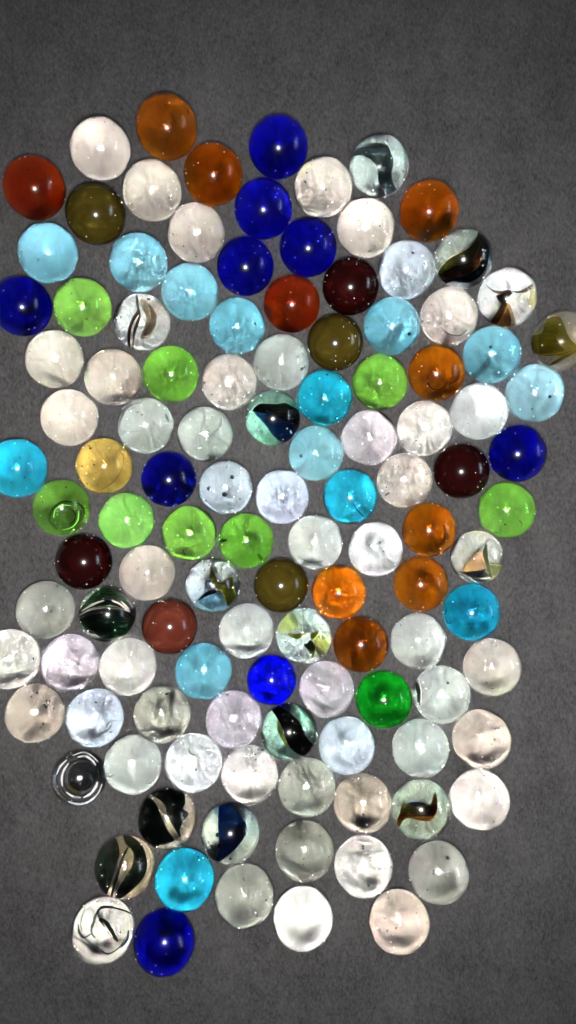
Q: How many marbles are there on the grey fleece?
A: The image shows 118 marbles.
